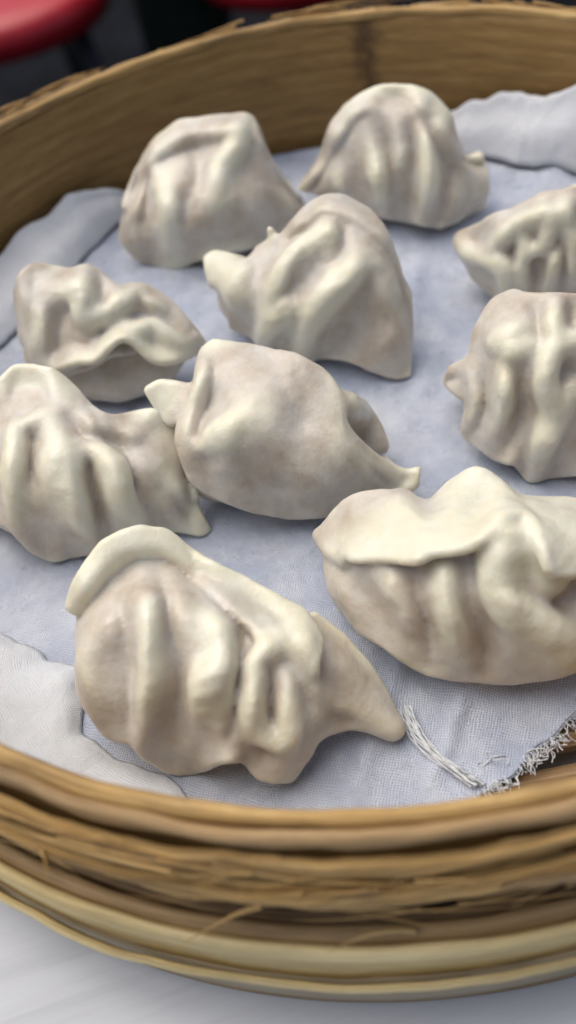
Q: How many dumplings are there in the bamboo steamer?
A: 10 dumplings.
